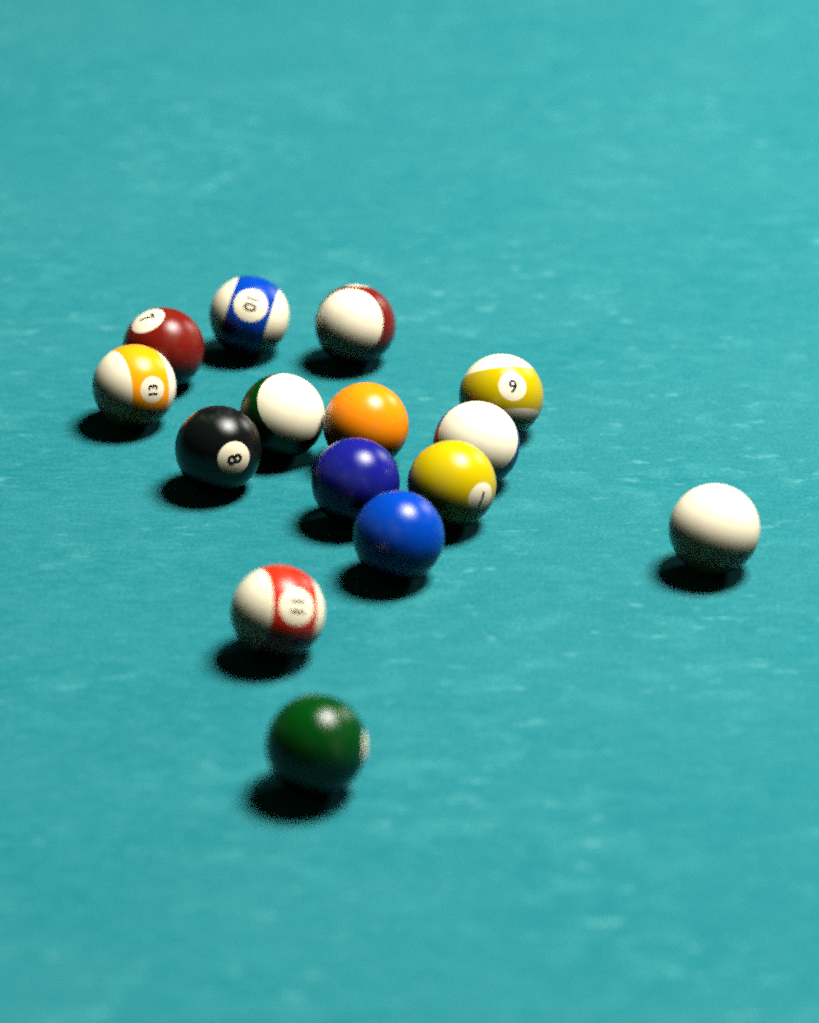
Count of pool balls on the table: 15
